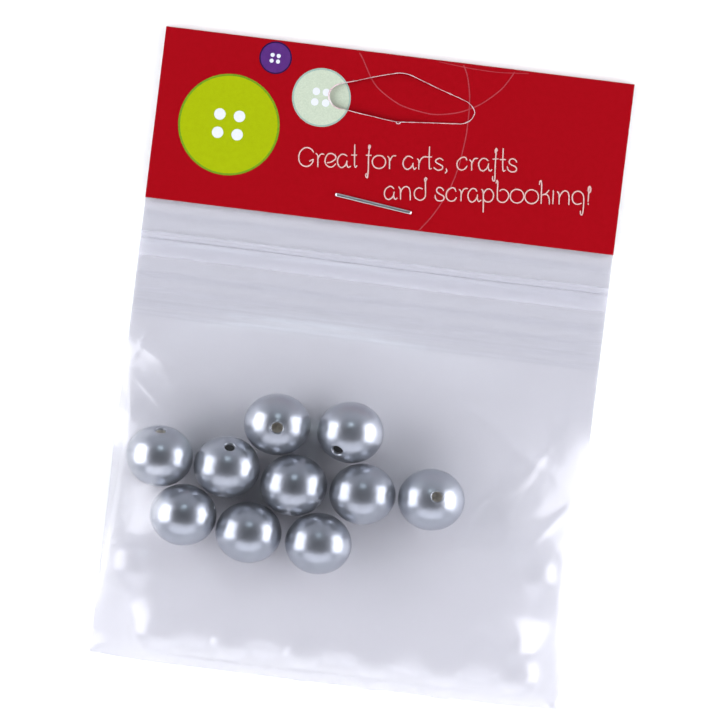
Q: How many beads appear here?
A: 10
